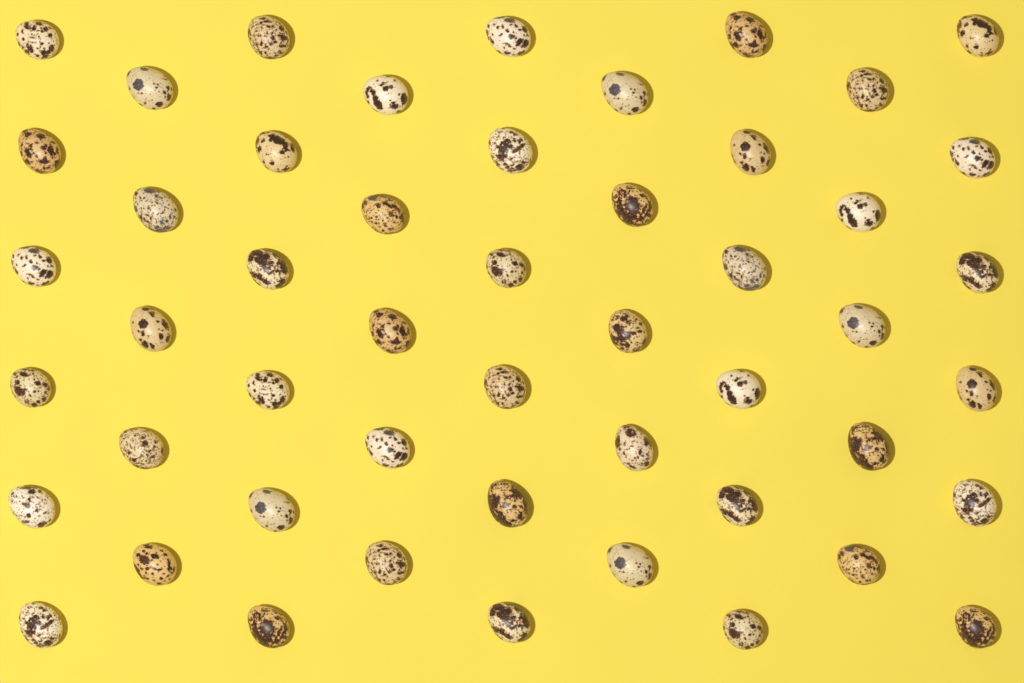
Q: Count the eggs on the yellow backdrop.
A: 50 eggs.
